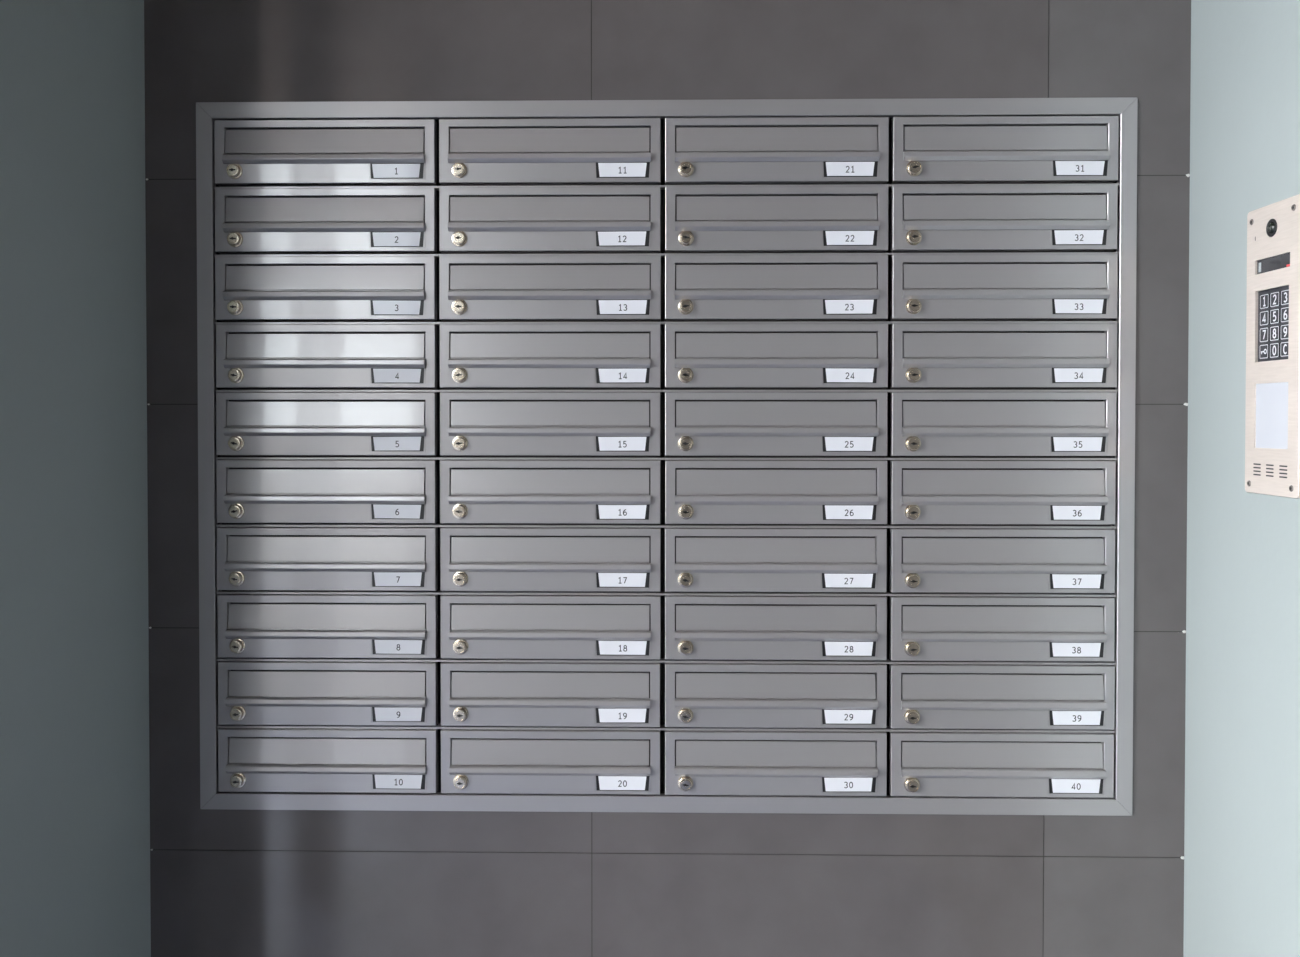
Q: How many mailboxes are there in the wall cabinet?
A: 40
